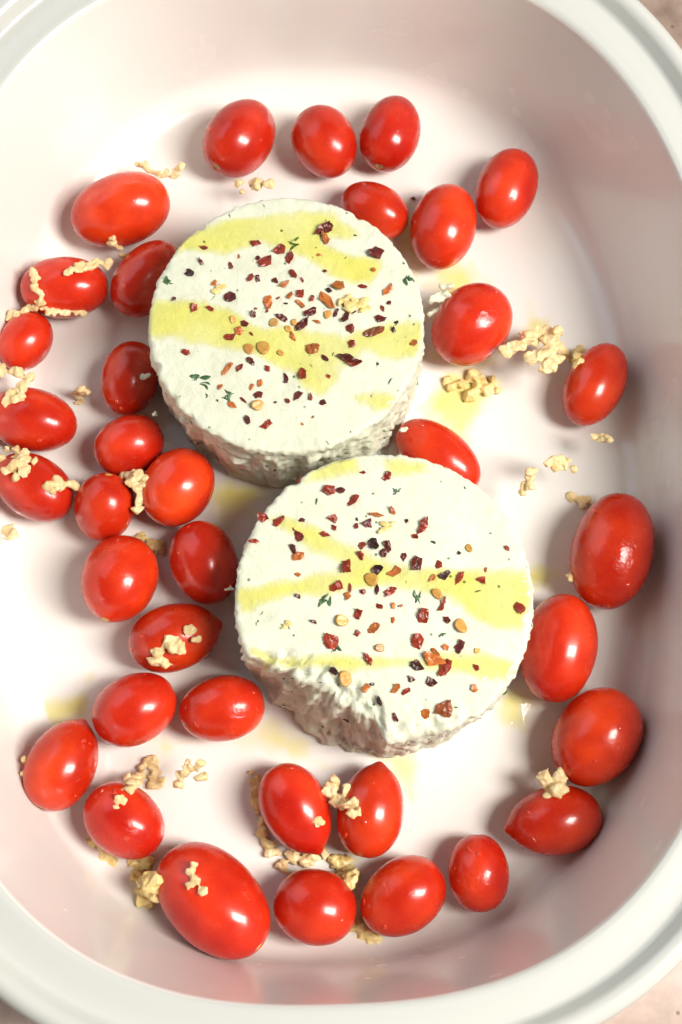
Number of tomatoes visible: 36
